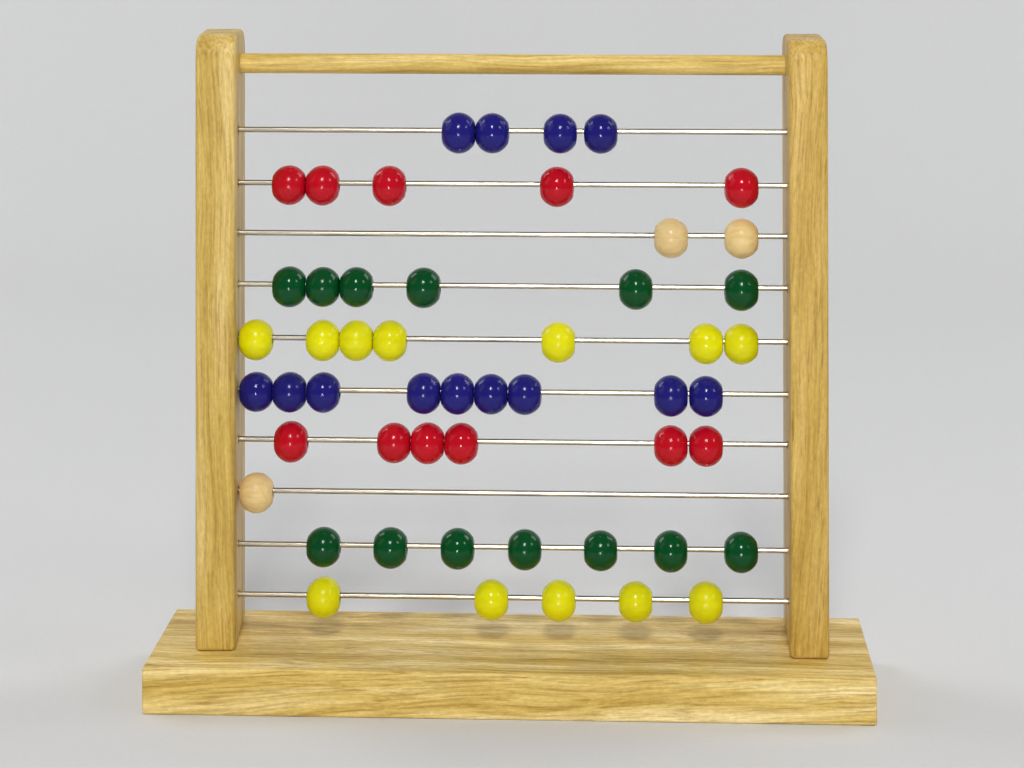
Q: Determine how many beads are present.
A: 52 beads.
